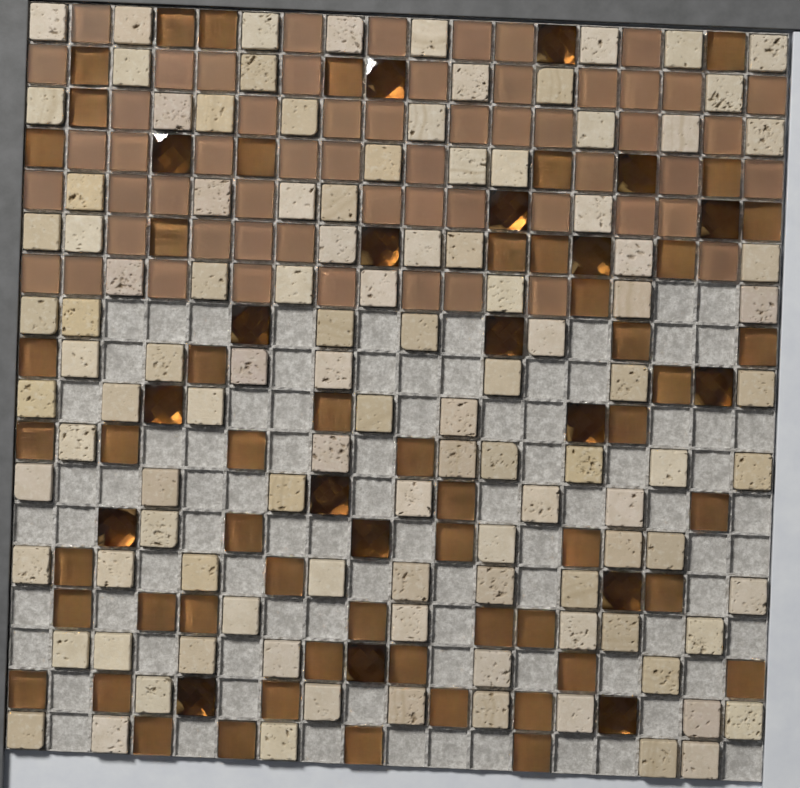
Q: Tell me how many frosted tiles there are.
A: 57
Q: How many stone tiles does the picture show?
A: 108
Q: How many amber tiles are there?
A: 54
